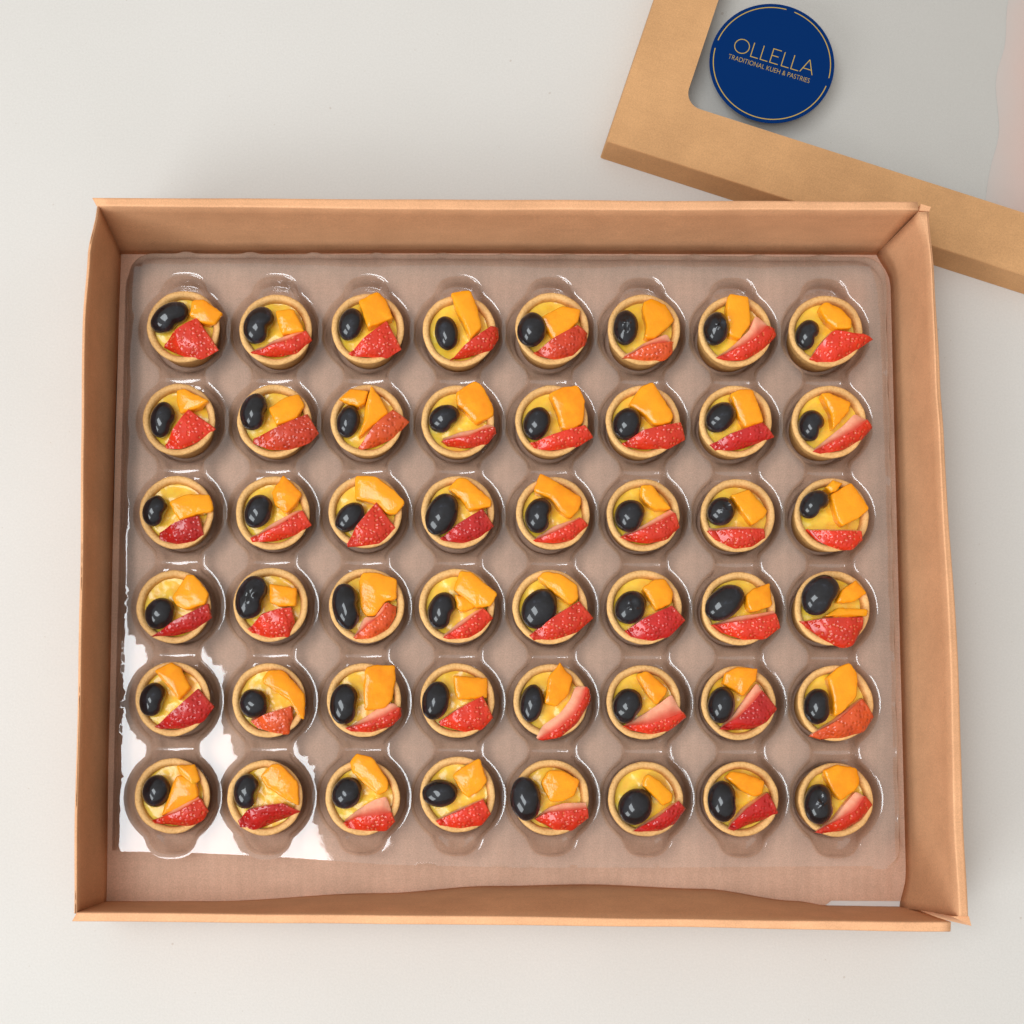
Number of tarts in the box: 48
